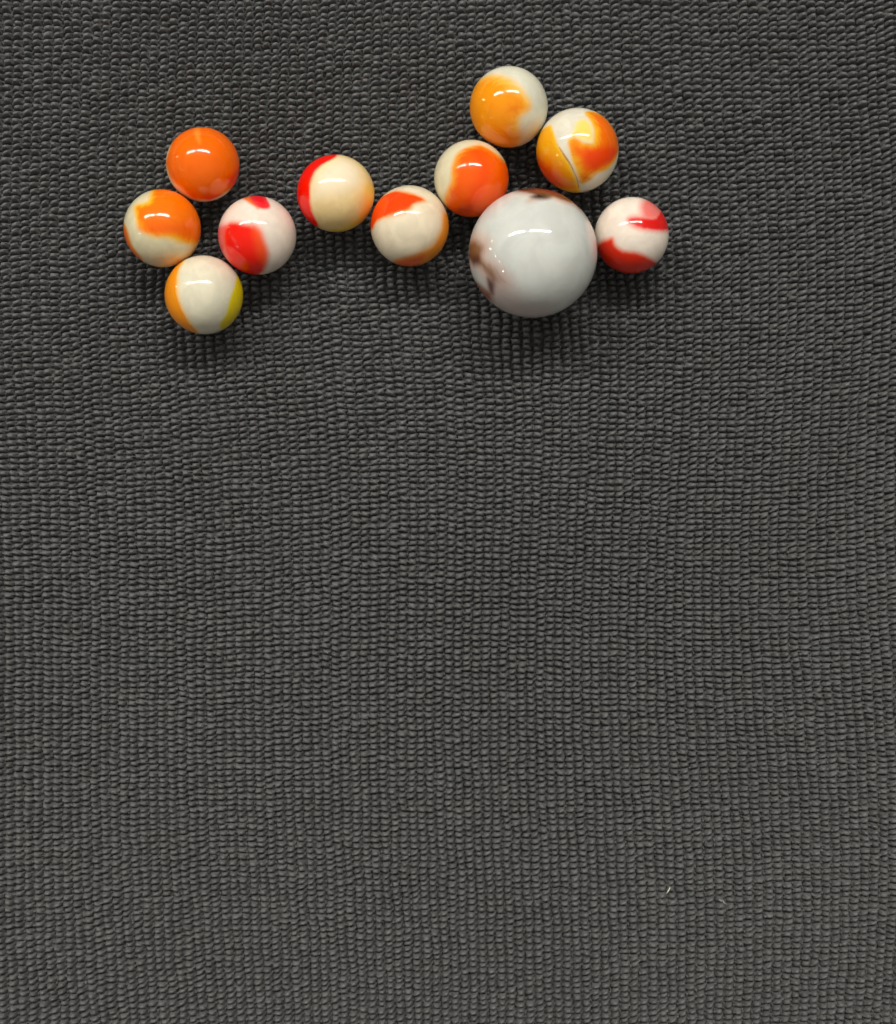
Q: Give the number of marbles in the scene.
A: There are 11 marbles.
